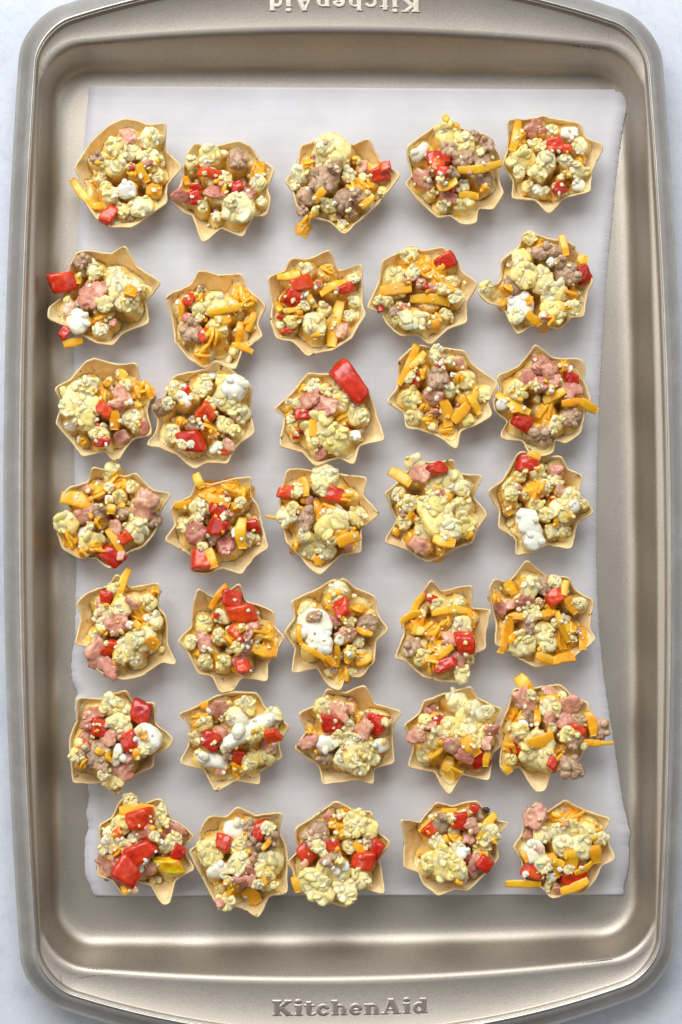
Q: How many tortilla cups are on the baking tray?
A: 35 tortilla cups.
